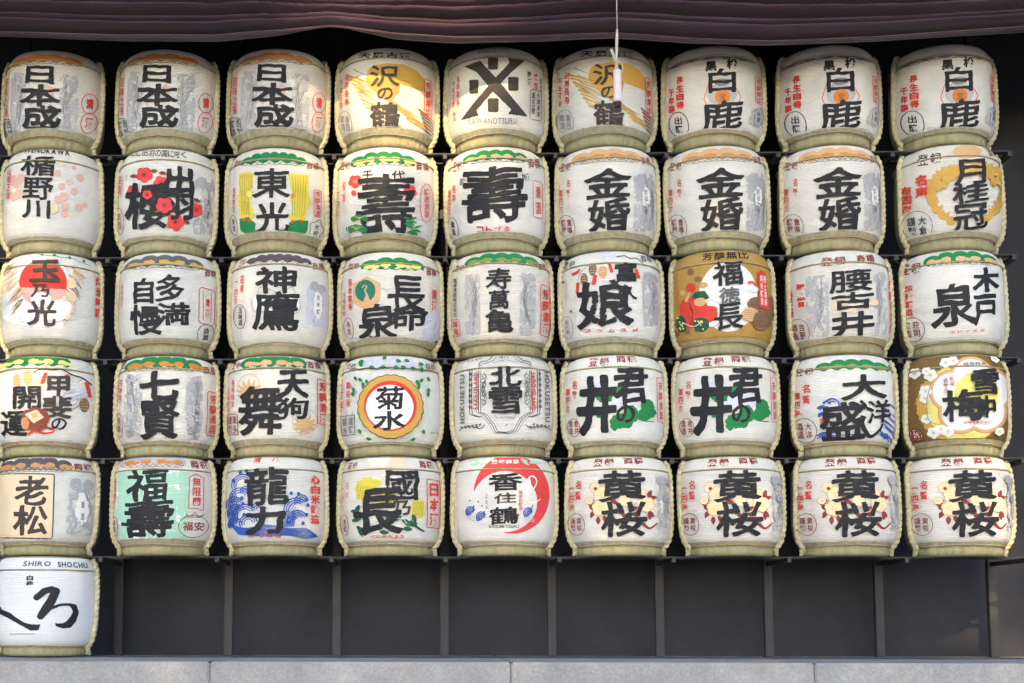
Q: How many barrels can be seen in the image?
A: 46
